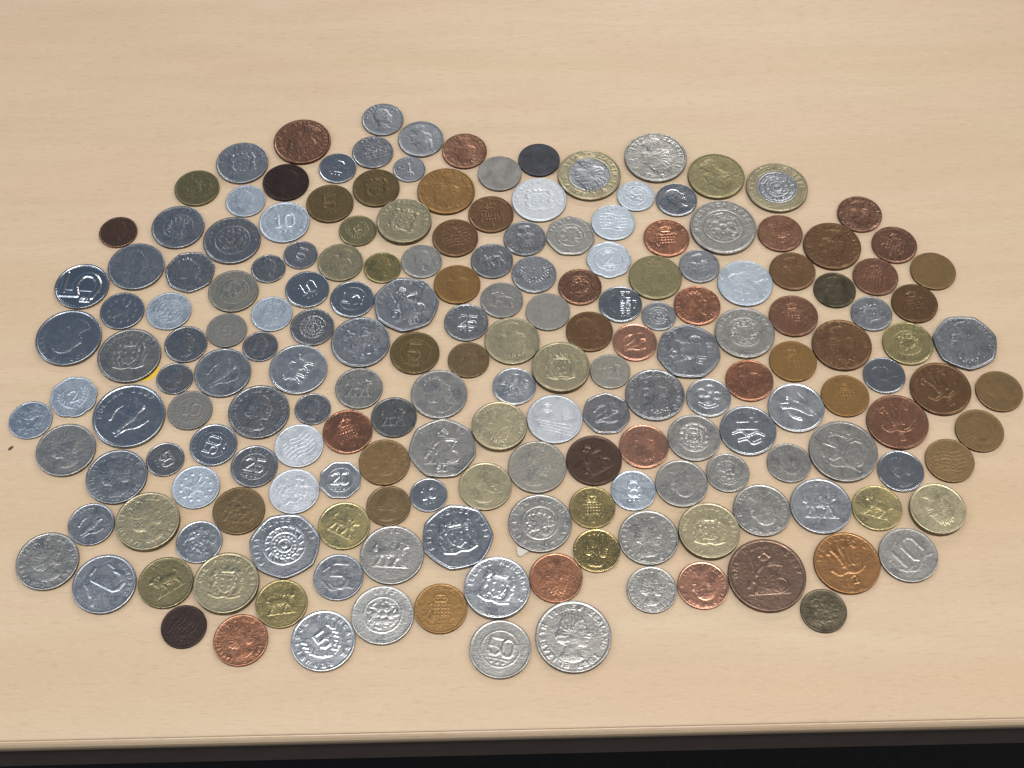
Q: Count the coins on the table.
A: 187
